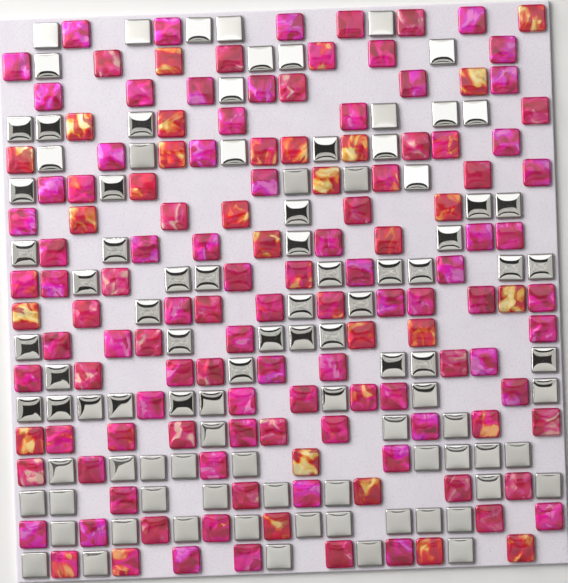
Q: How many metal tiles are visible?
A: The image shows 97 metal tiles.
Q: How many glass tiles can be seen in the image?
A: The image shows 134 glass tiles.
